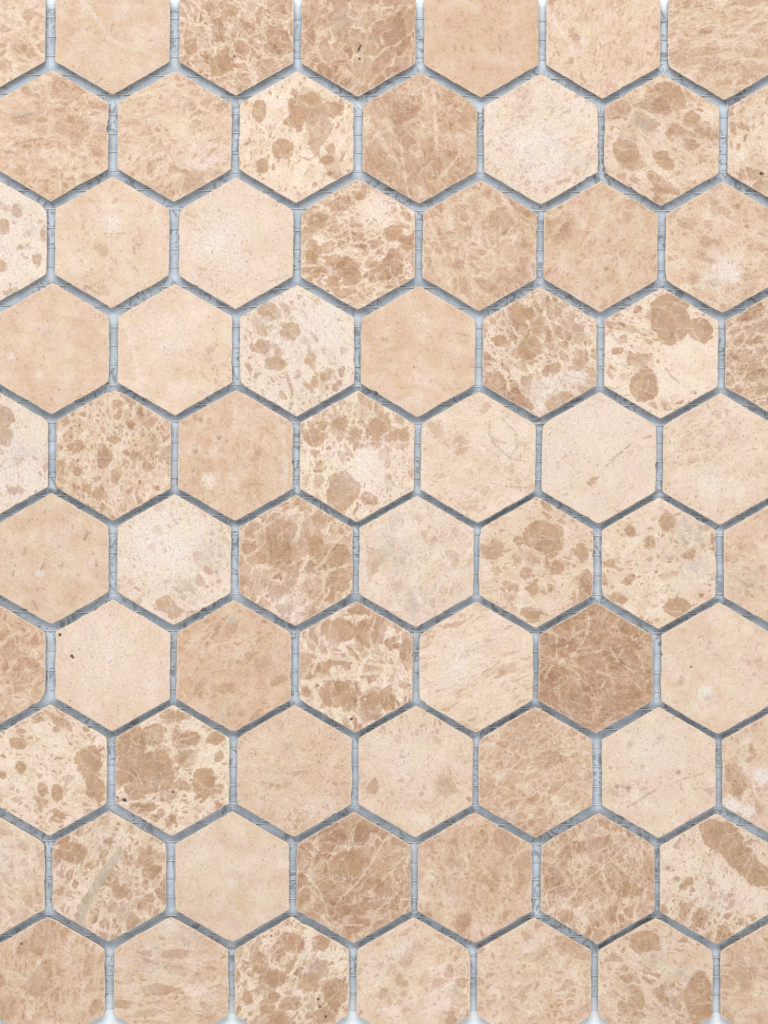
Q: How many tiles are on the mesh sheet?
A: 70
